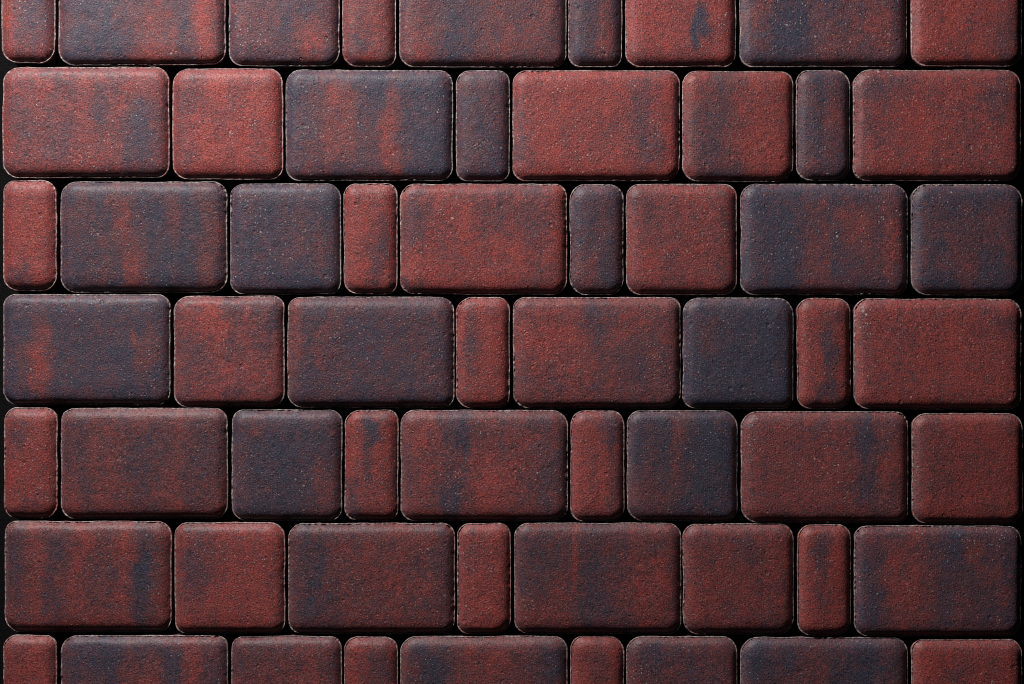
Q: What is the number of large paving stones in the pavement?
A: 24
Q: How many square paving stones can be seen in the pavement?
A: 18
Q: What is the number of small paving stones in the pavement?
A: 18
